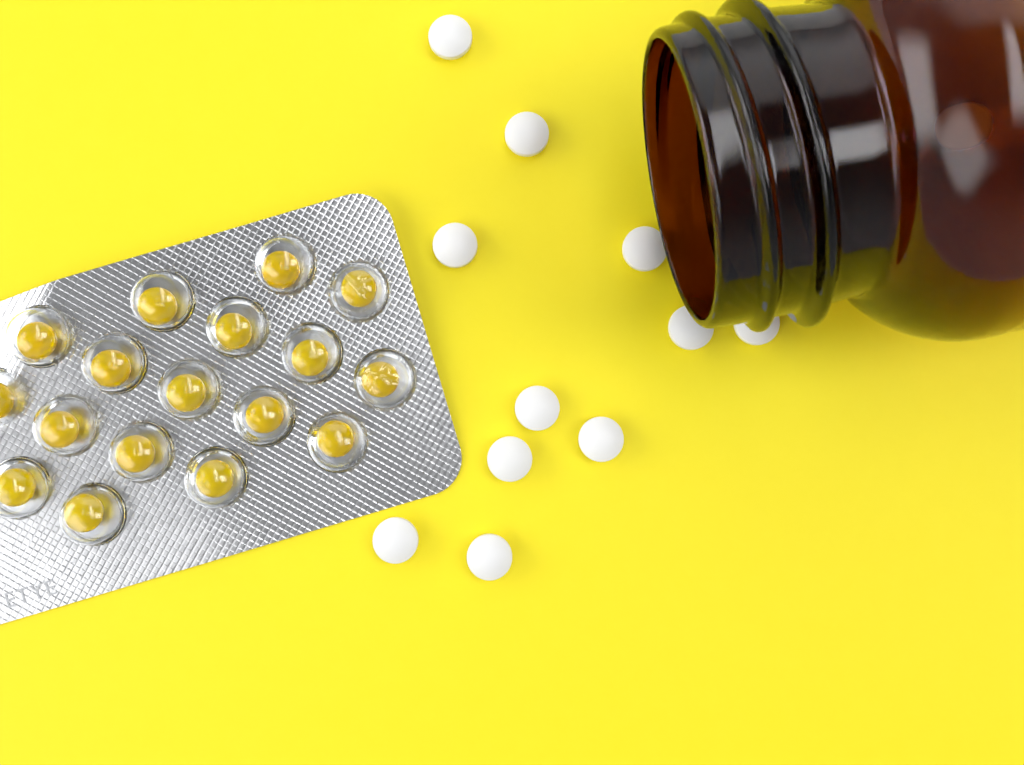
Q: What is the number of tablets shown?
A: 12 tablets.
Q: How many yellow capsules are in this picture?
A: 17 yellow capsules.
